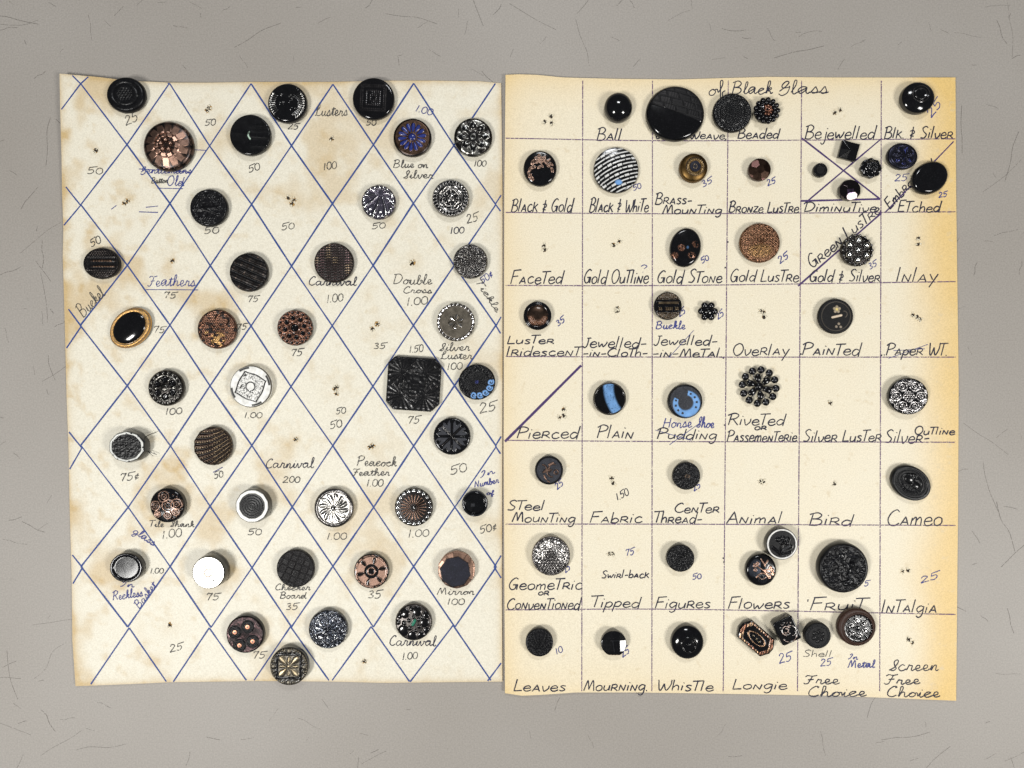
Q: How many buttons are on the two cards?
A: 80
